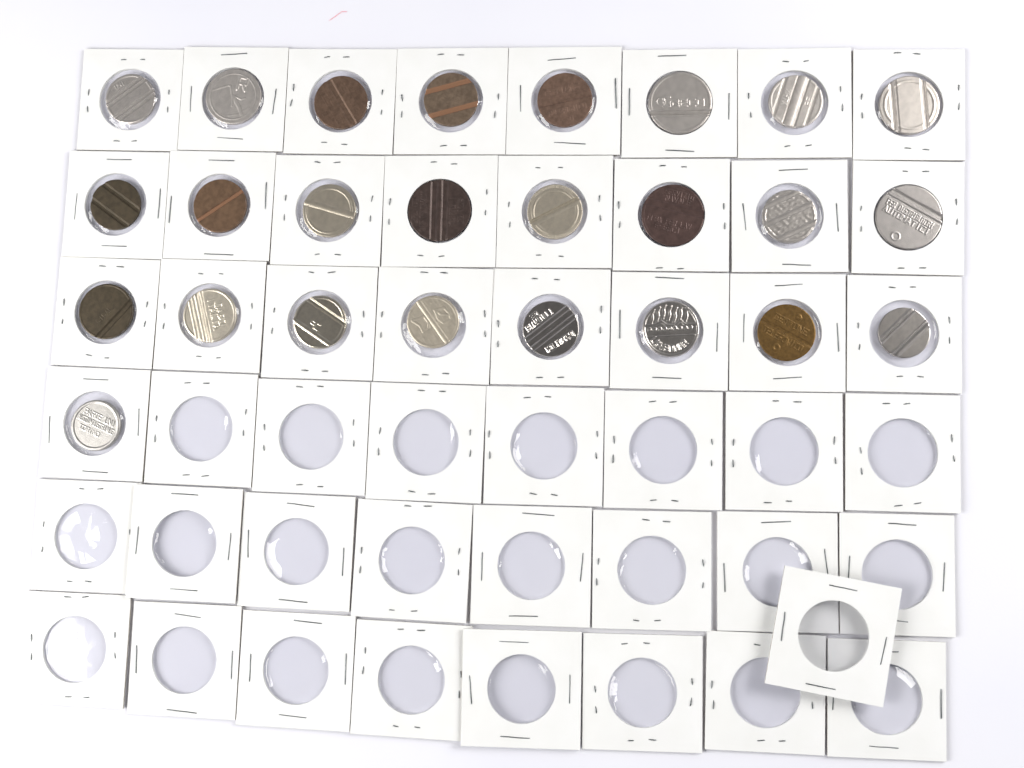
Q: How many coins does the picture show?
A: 25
